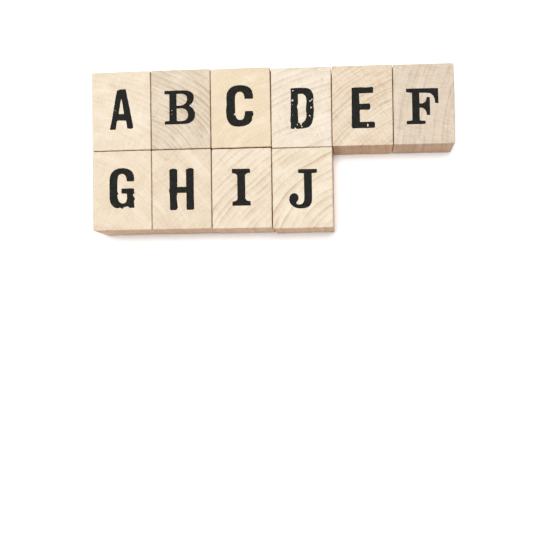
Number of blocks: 10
